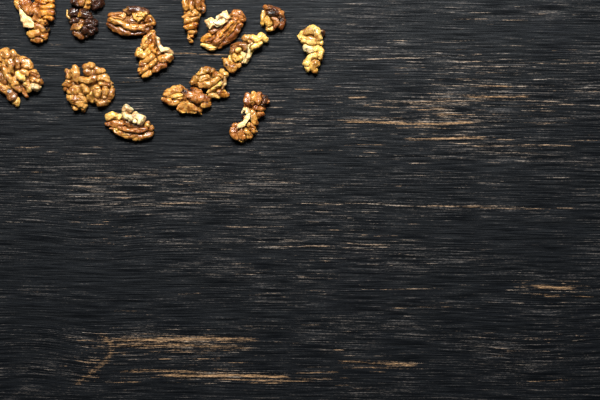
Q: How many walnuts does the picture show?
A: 16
